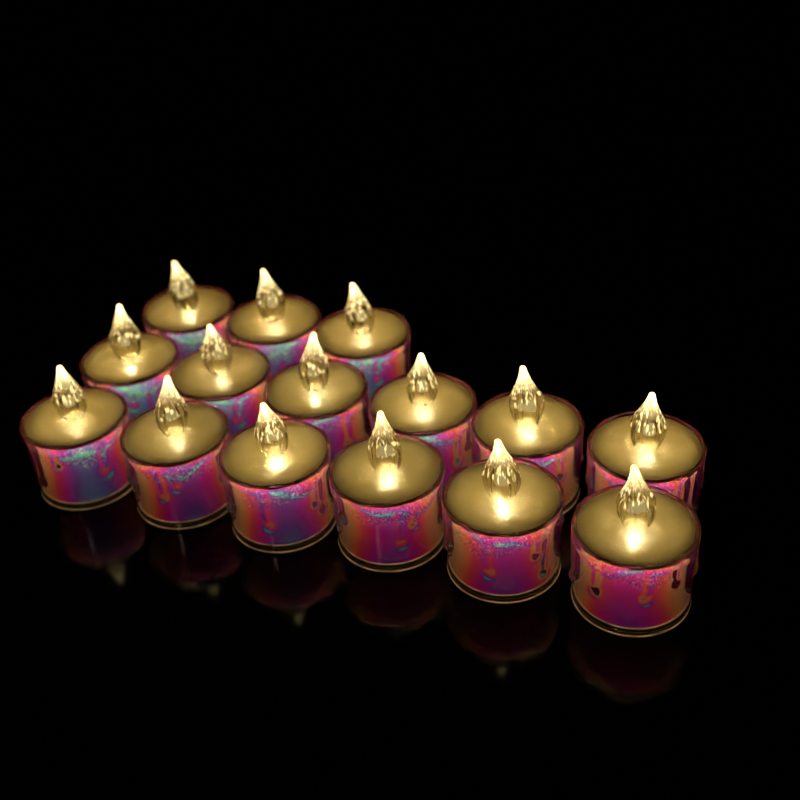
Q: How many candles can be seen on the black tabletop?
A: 15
